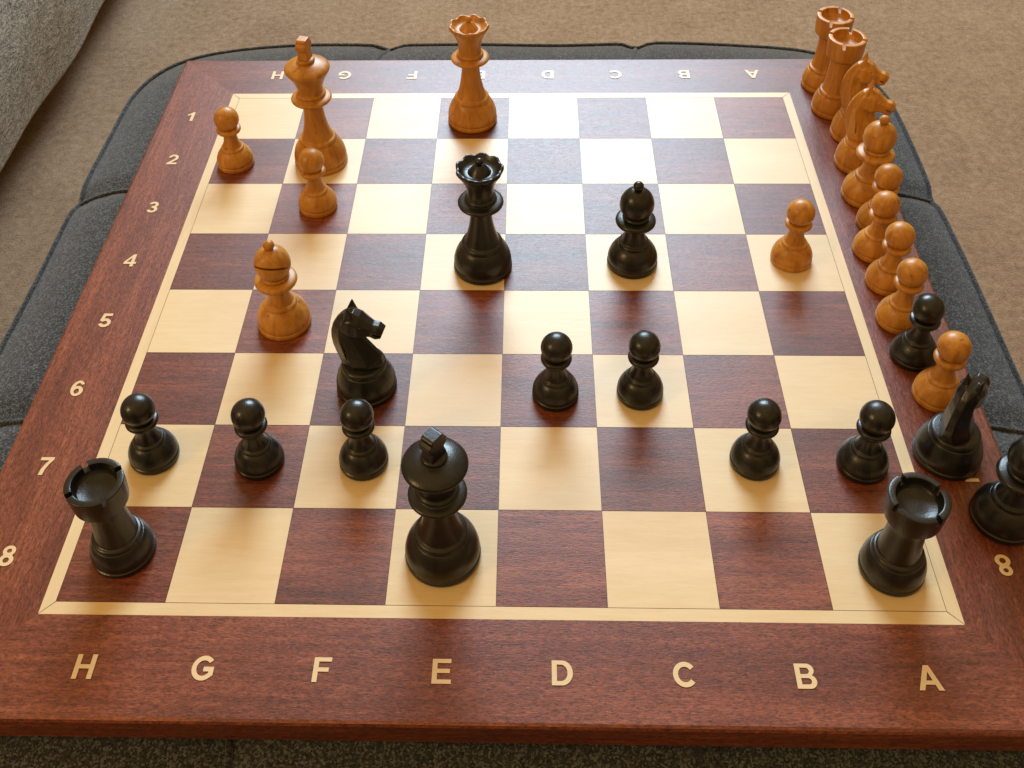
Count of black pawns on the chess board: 8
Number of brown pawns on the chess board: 8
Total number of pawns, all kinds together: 16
